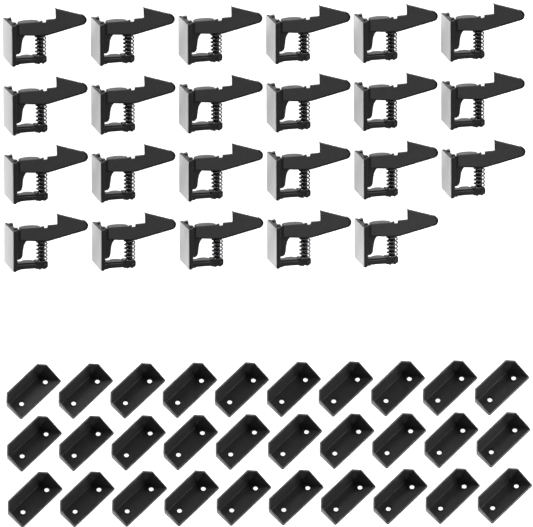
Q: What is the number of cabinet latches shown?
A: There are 23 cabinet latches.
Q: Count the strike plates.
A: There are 30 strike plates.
